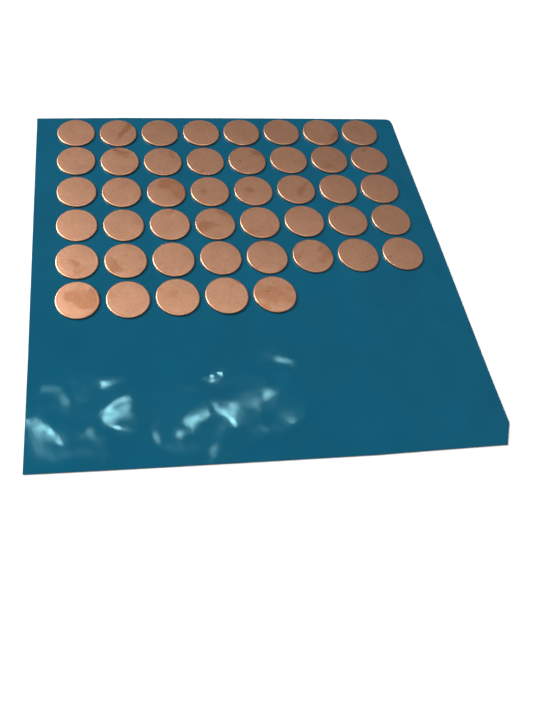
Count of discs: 45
